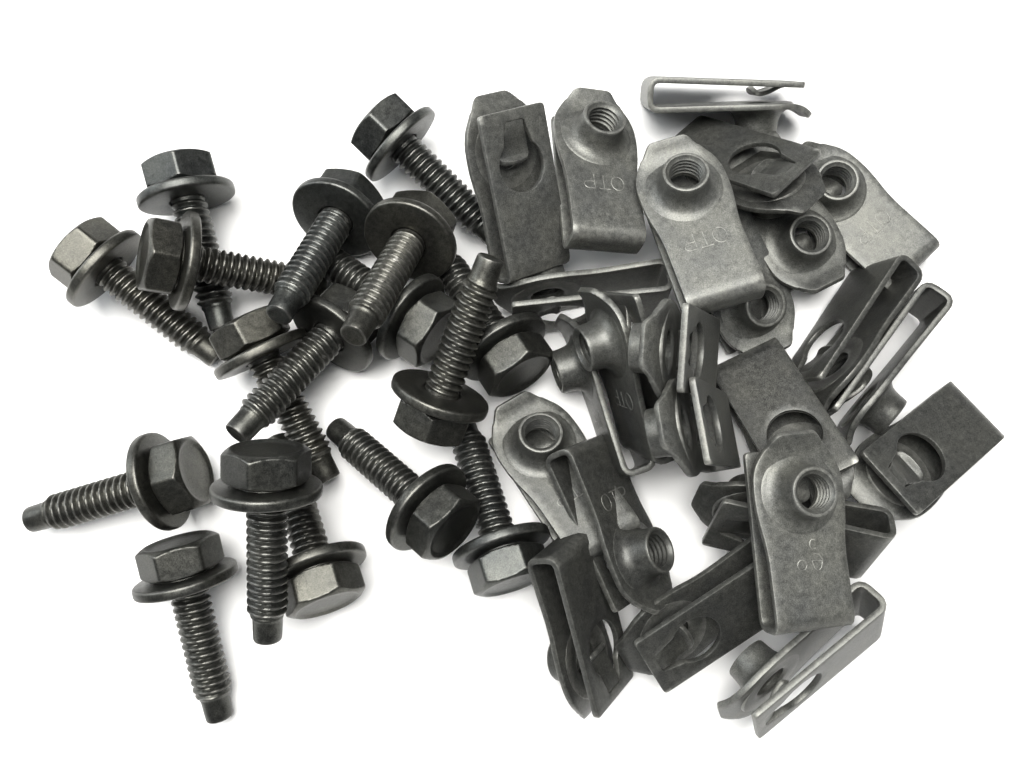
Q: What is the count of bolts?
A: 17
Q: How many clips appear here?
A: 24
